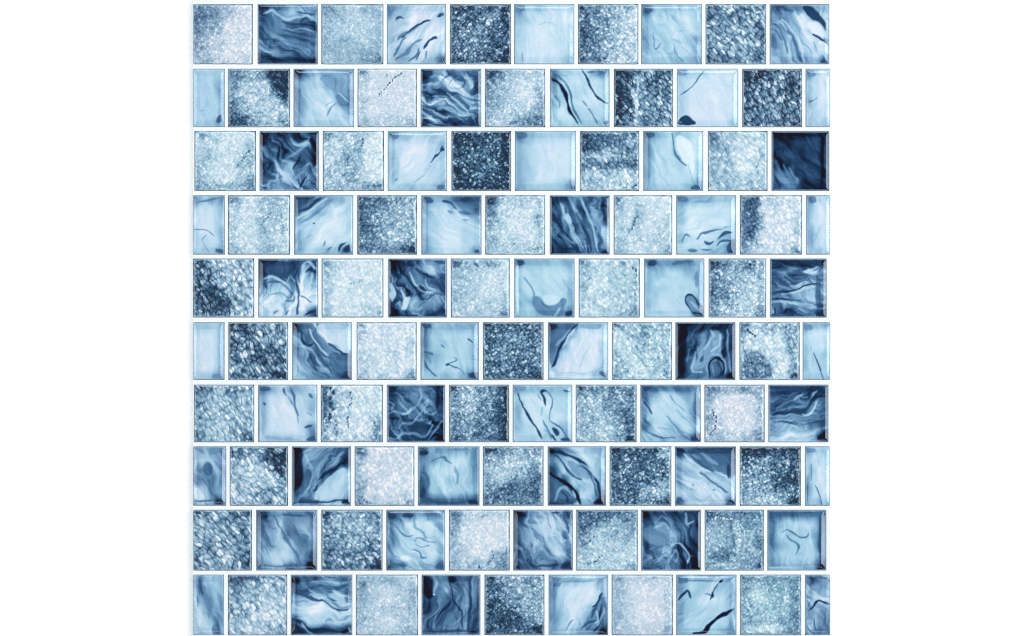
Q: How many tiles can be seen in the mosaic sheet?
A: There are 105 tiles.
